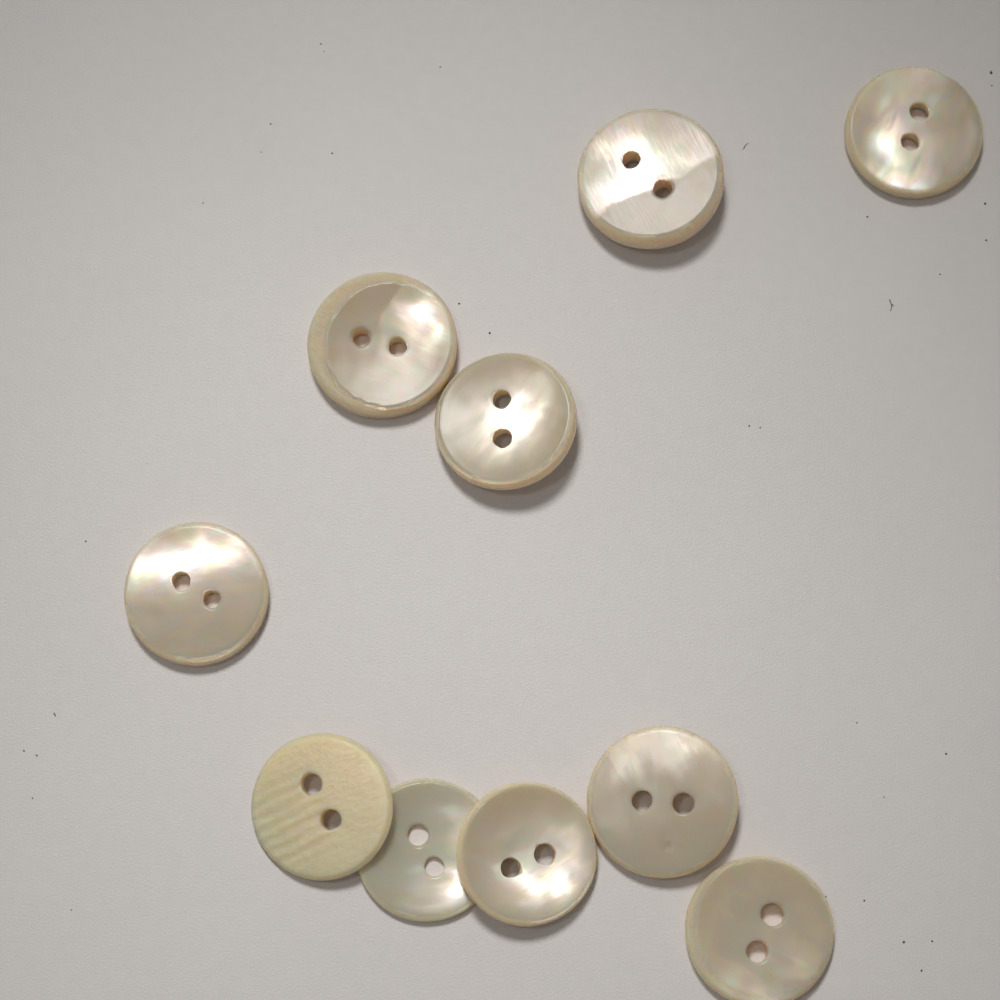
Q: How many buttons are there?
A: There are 10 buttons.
